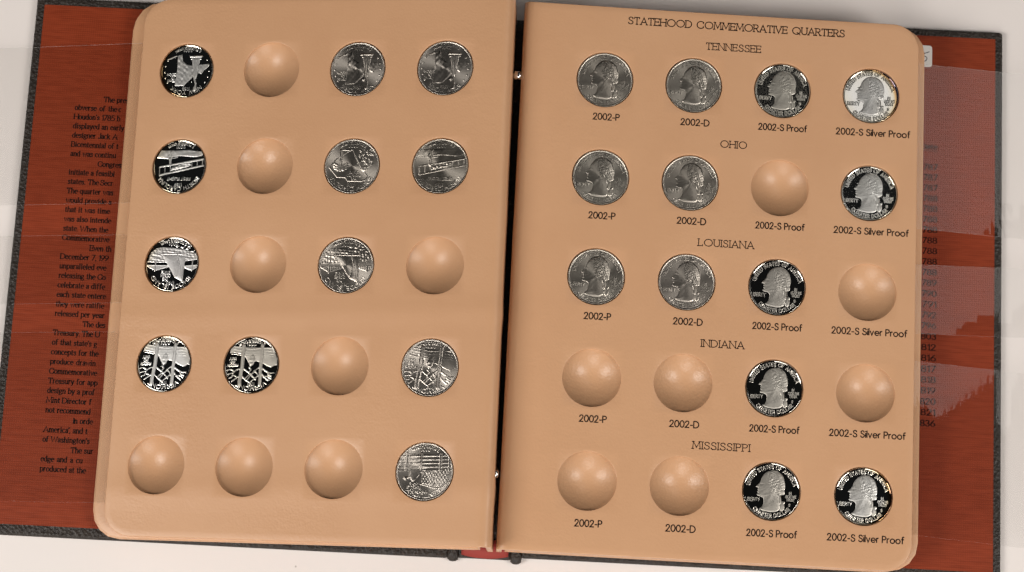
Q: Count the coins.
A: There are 25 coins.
